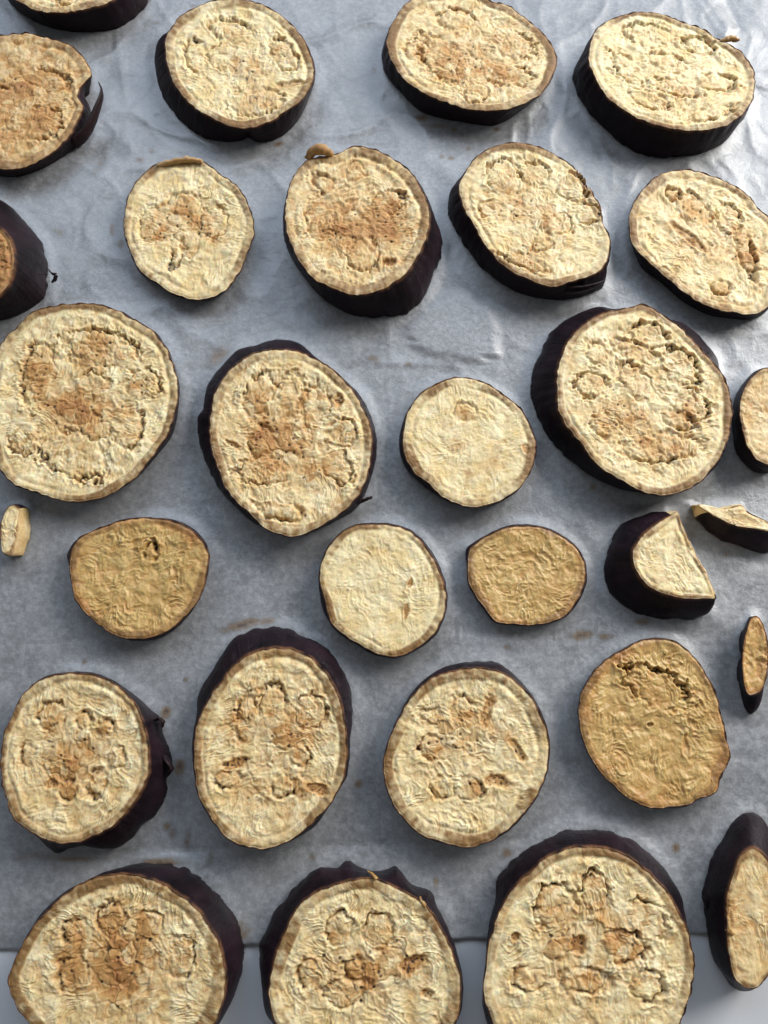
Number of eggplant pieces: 30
